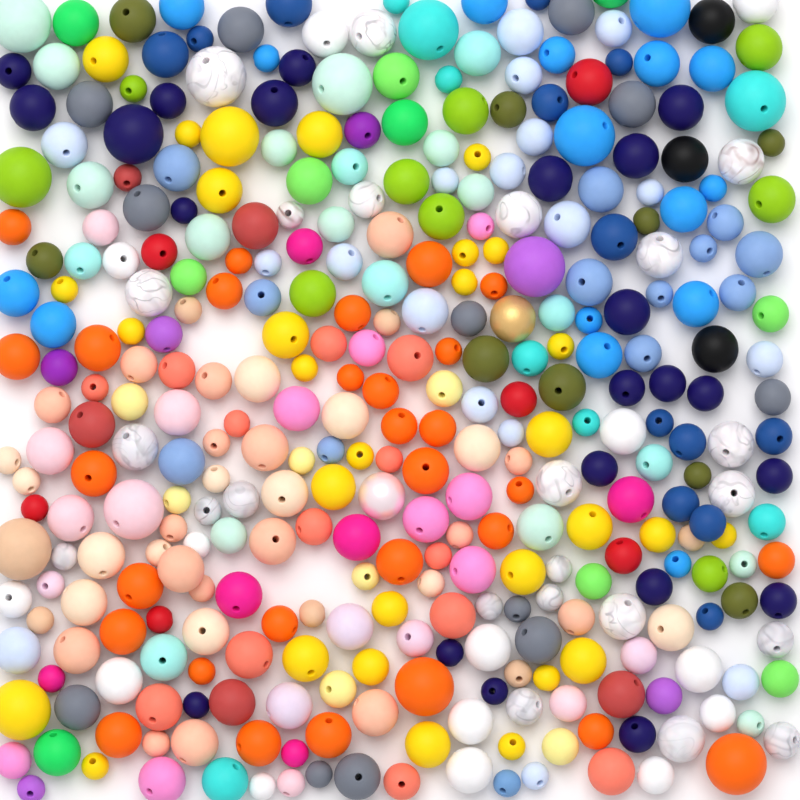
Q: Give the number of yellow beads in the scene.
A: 30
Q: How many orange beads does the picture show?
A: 29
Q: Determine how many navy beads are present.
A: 22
